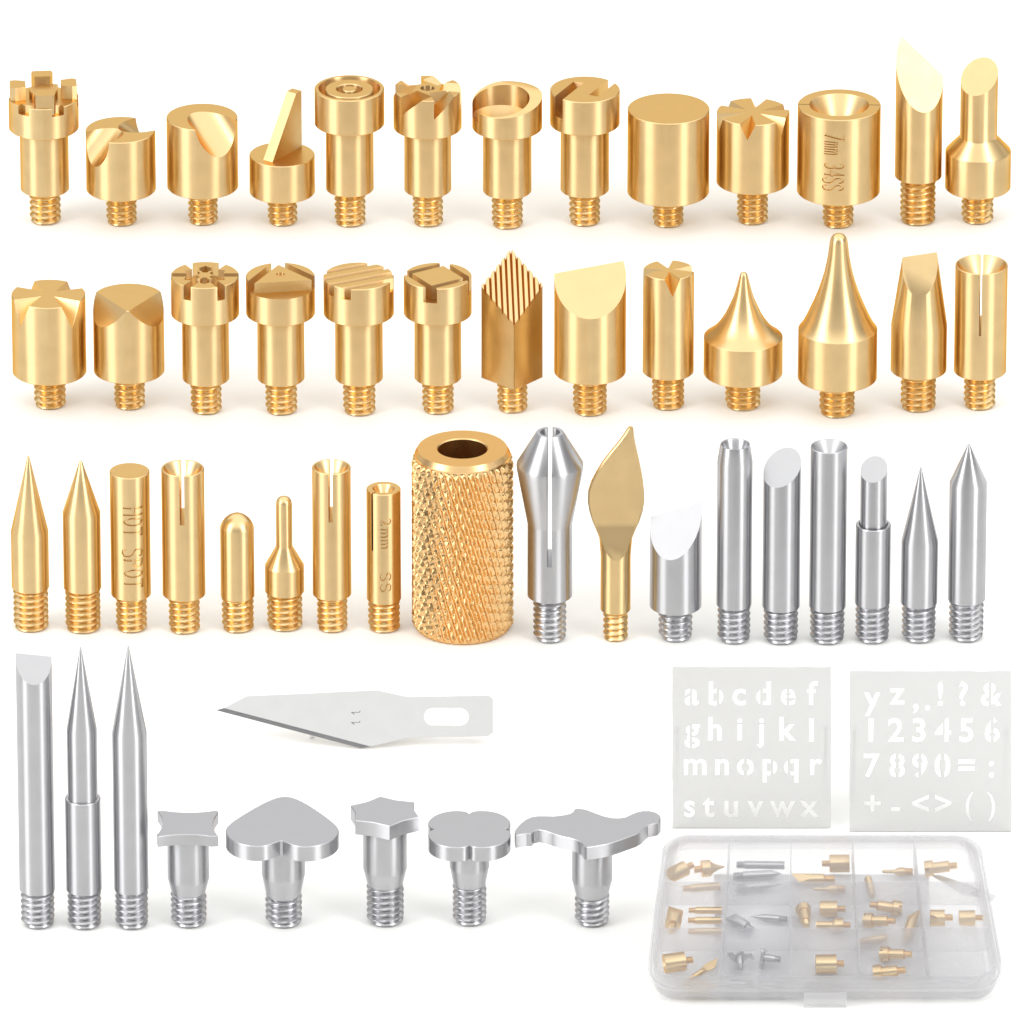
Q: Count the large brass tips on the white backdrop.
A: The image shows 35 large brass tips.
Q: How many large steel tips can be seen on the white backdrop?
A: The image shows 16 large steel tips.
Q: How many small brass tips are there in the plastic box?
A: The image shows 28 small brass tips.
